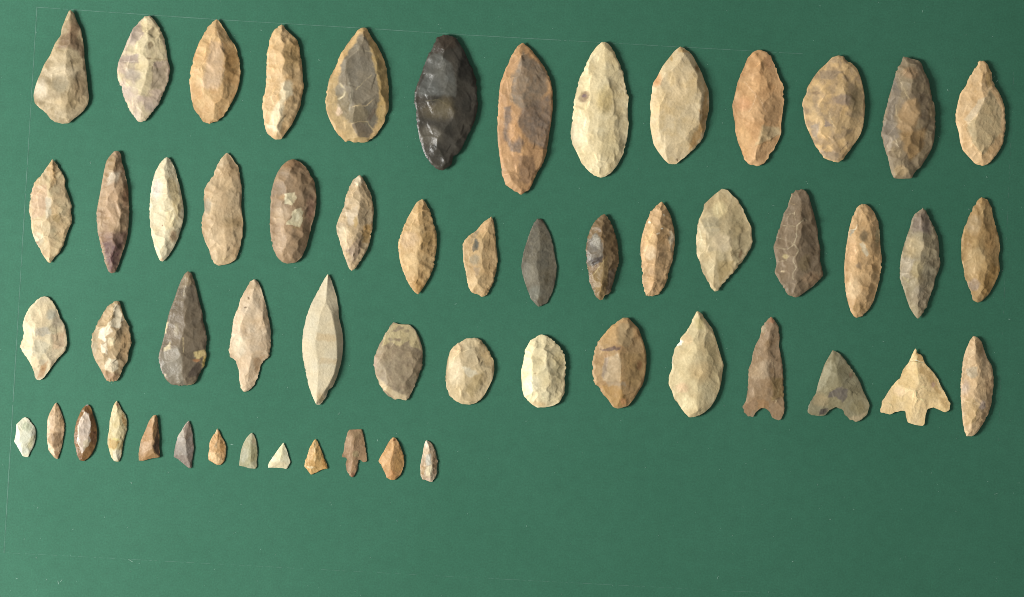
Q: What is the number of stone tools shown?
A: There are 56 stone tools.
